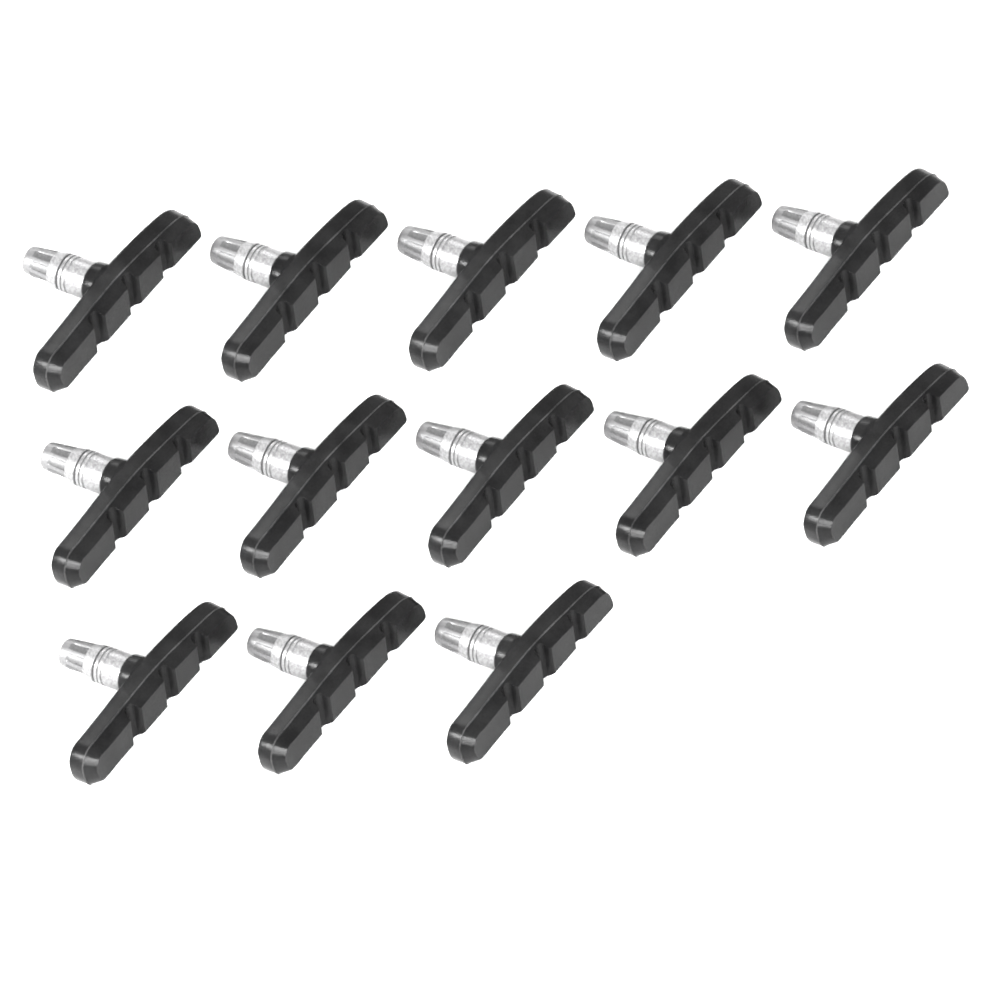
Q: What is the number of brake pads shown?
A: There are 13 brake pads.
